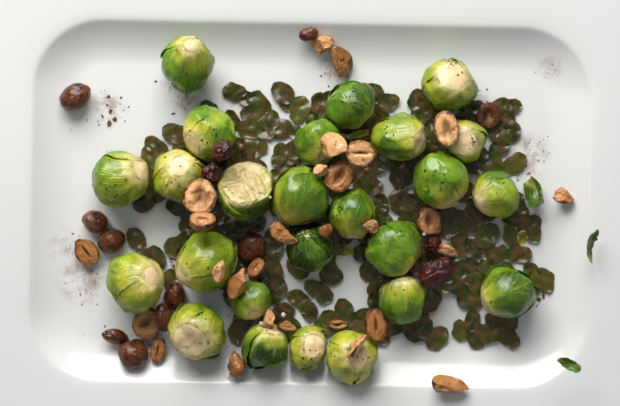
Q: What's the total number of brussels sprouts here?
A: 25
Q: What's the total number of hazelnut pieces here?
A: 39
